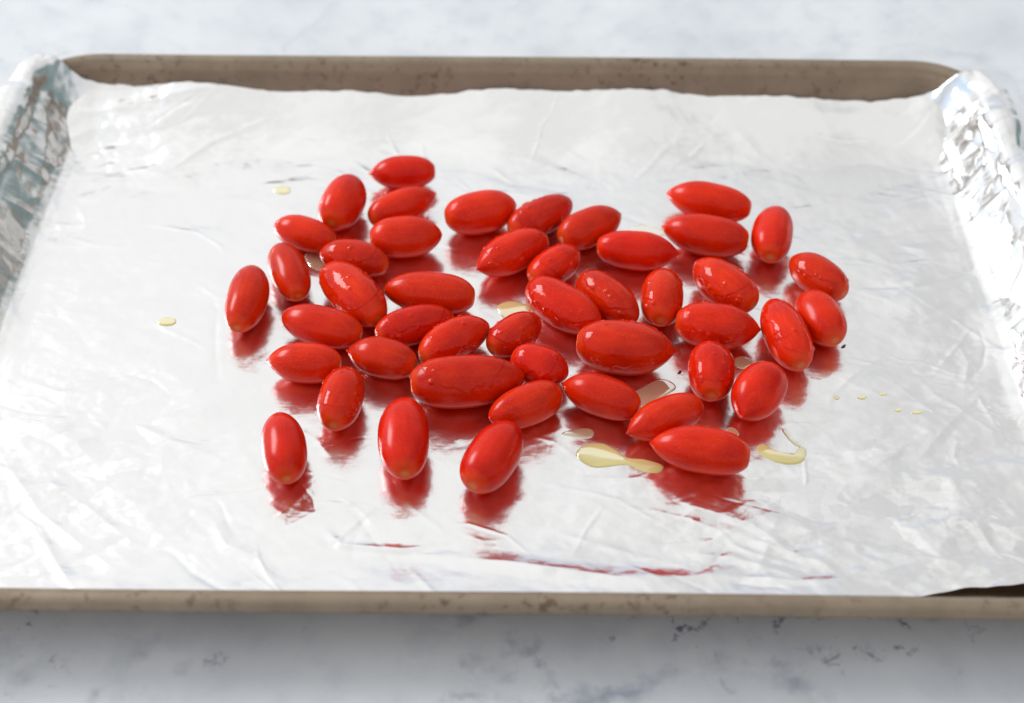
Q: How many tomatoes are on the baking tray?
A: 46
